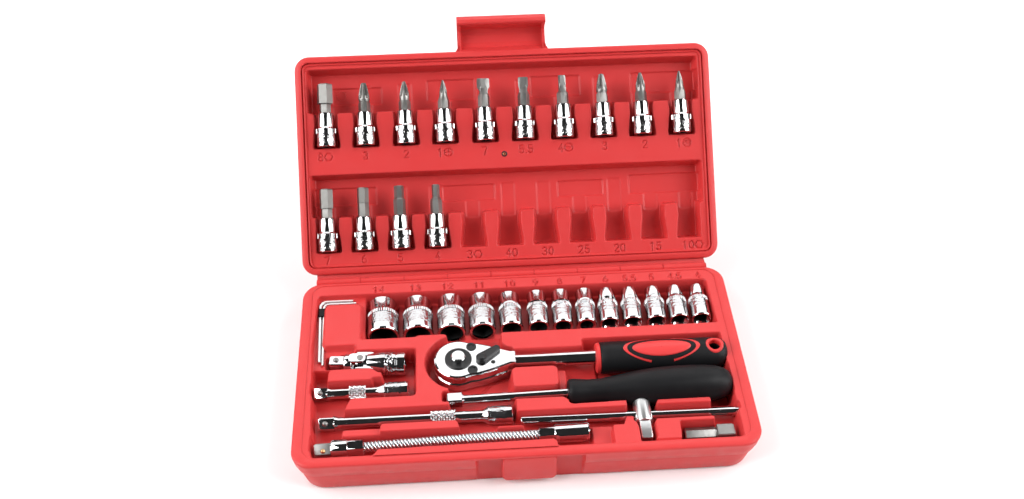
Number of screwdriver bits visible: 14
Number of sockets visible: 13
